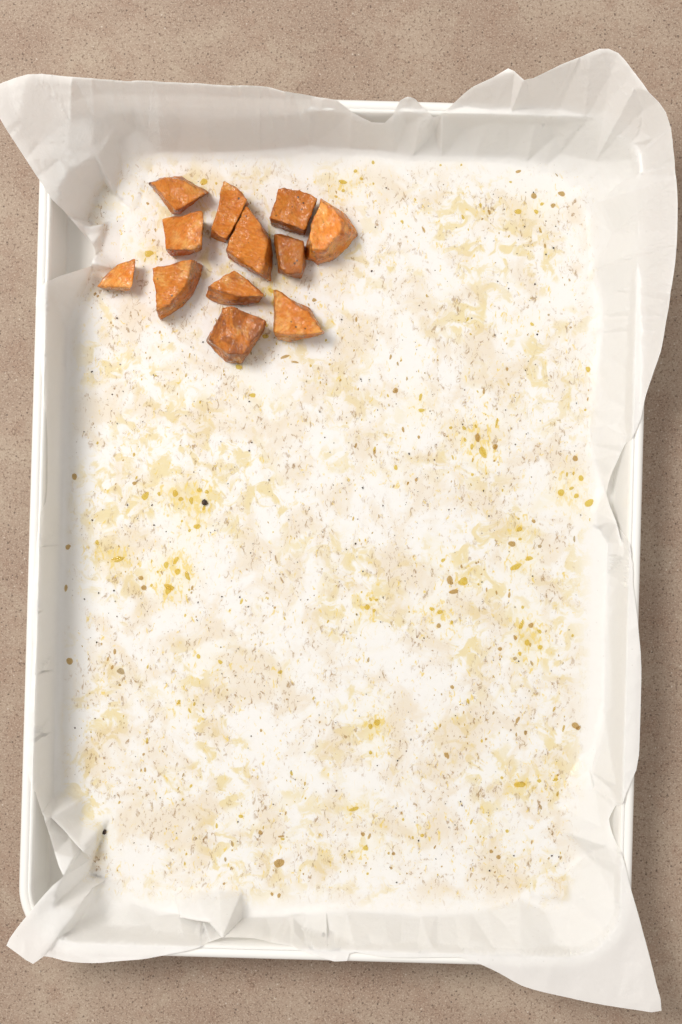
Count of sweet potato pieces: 12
